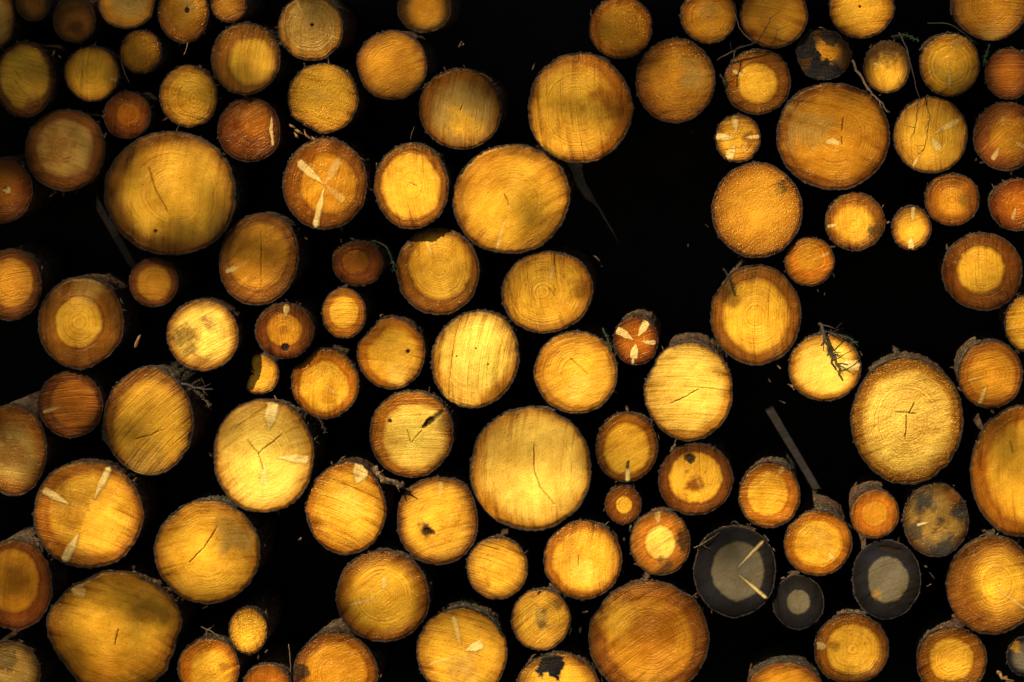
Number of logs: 110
